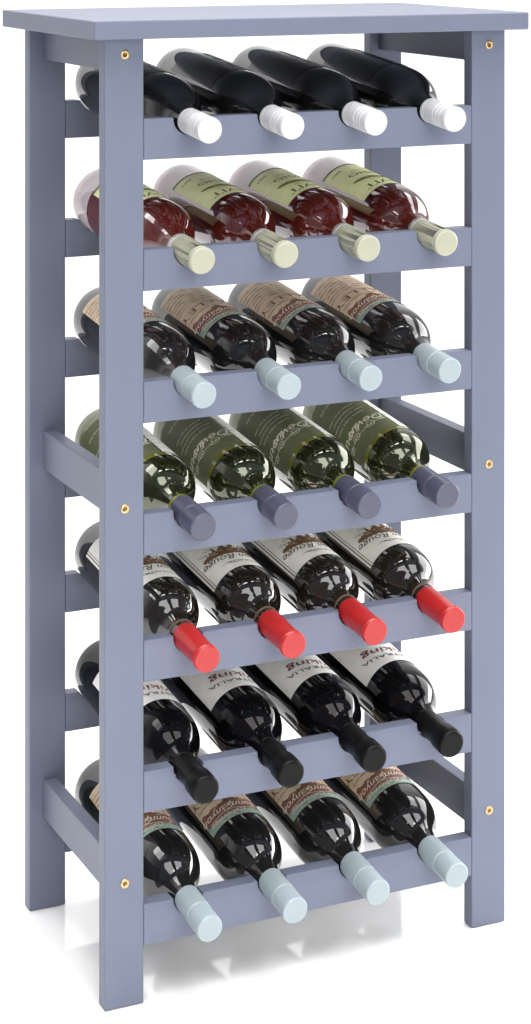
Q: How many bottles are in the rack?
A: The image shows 28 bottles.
